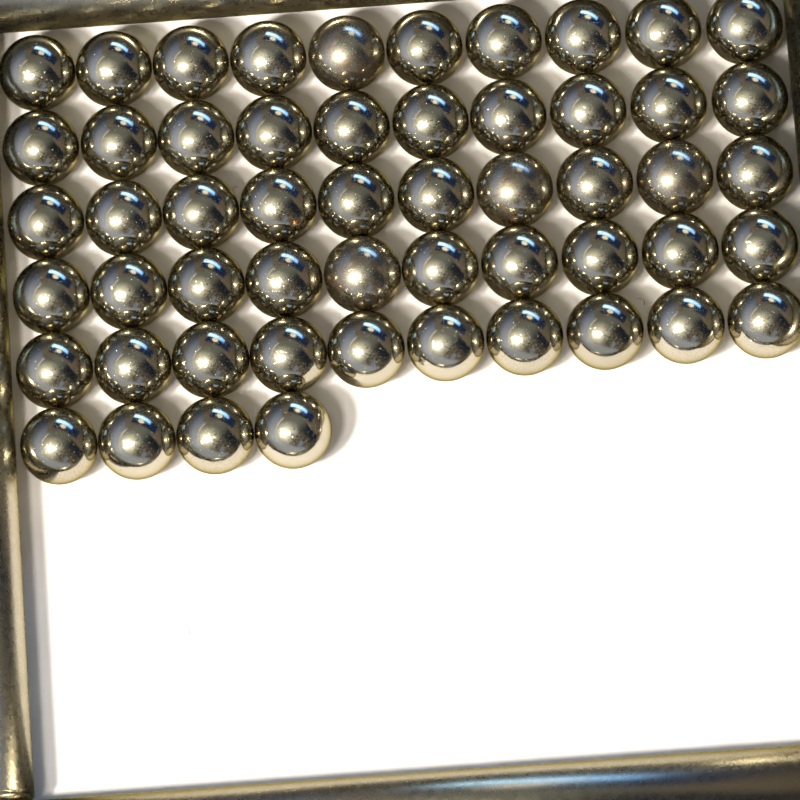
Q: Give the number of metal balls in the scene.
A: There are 54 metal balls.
